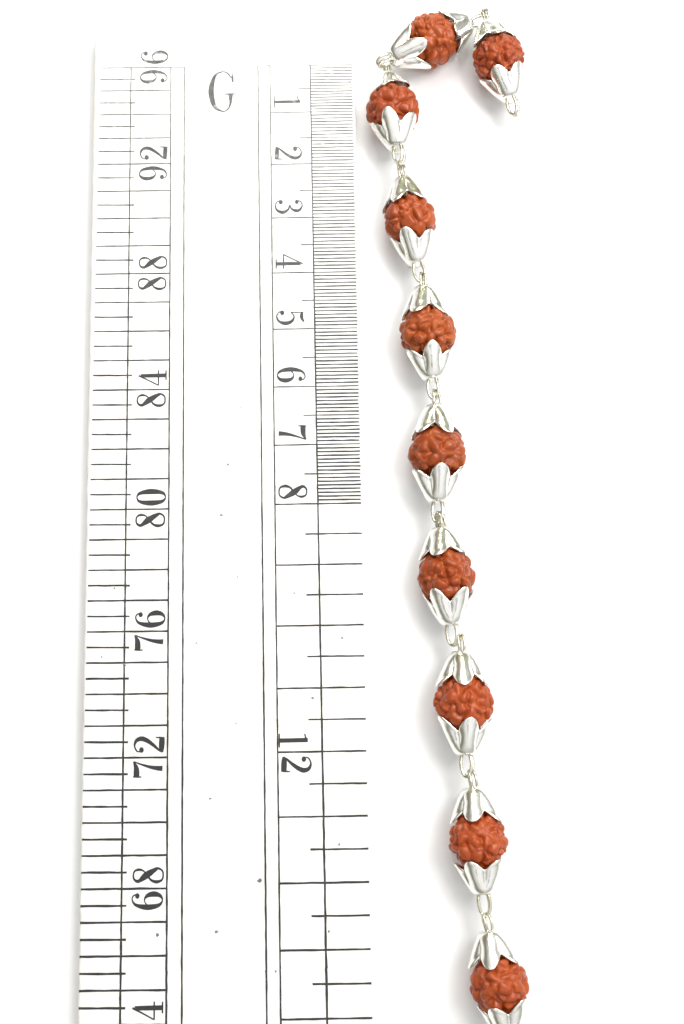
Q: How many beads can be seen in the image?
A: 10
